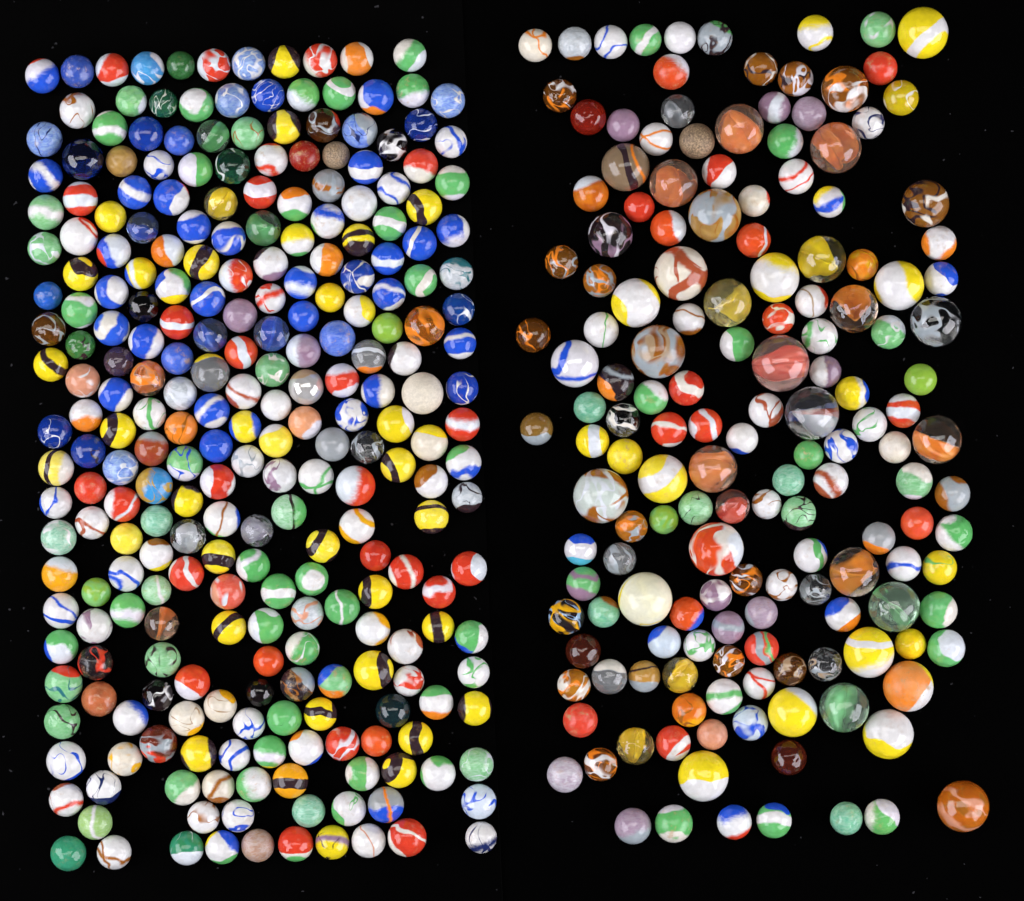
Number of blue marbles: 49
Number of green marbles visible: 77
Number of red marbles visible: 48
